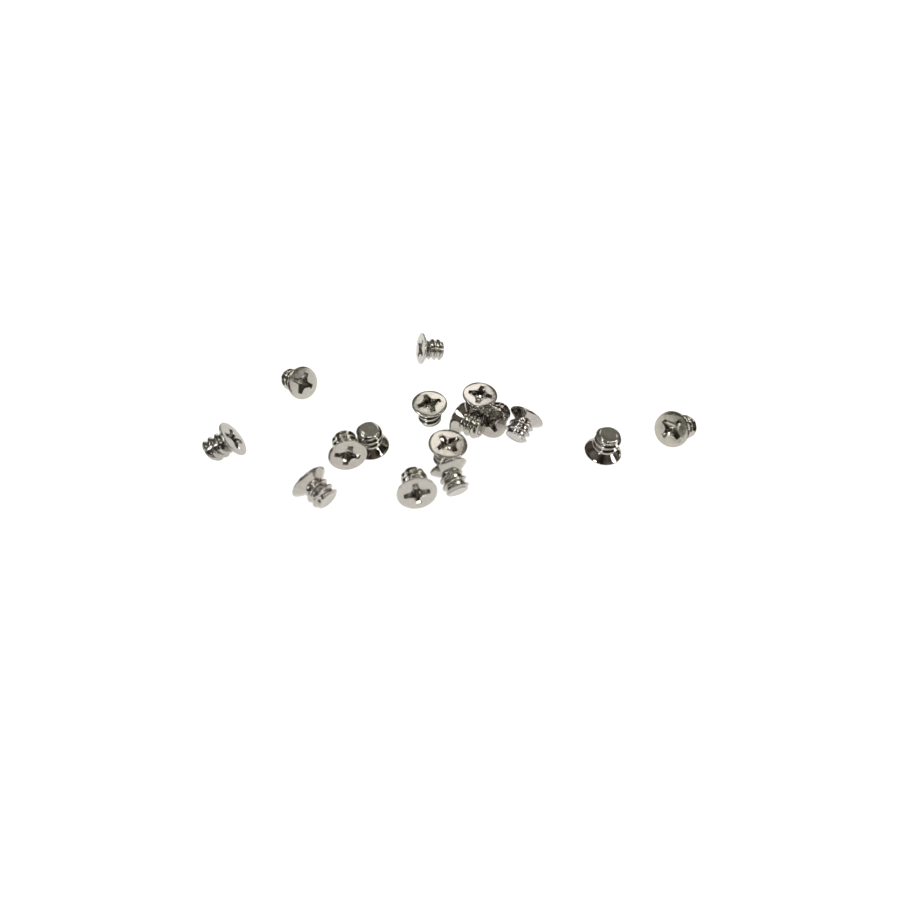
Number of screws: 16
